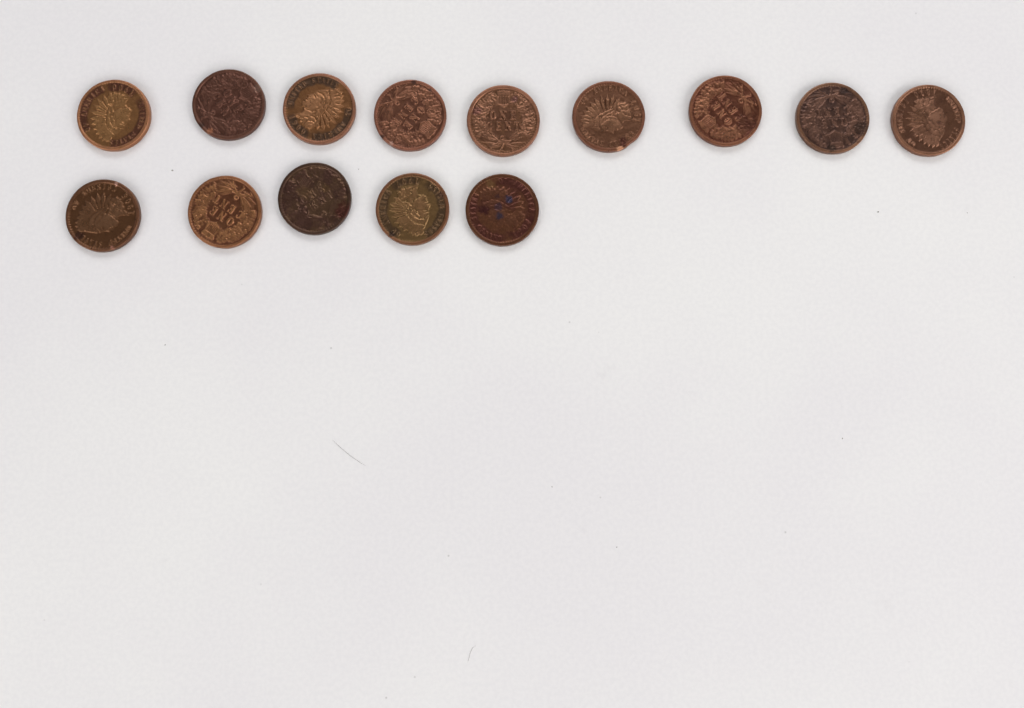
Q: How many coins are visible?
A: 14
